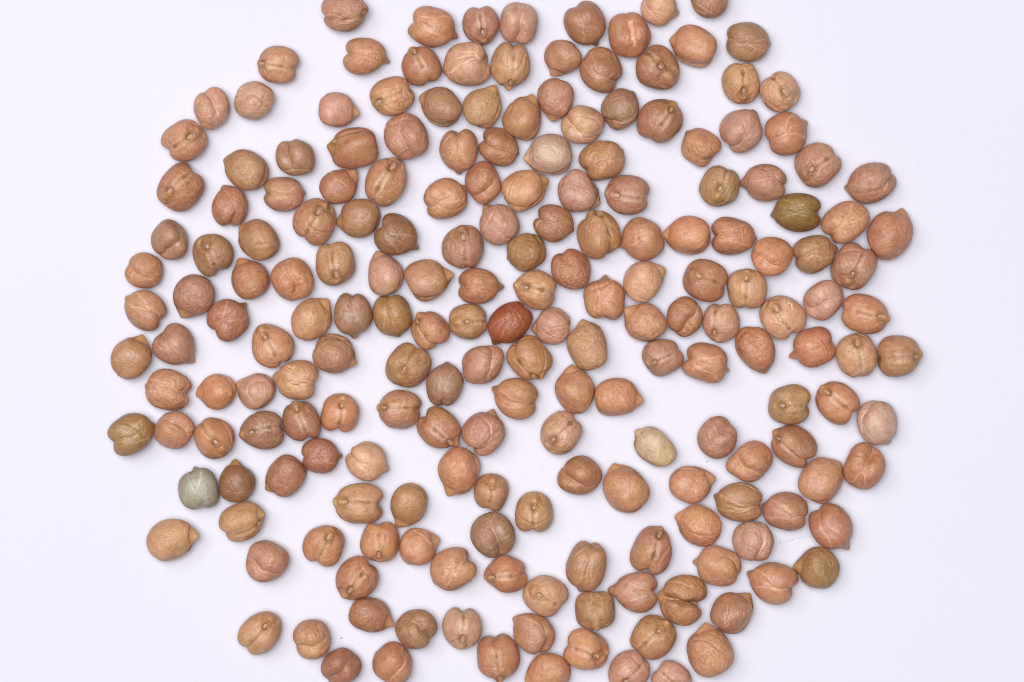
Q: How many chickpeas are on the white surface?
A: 200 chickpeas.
